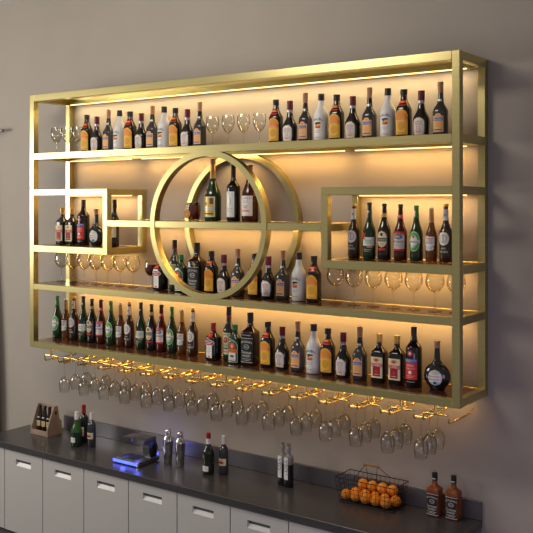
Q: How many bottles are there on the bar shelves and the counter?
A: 91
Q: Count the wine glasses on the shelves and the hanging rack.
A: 67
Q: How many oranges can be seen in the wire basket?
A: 14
